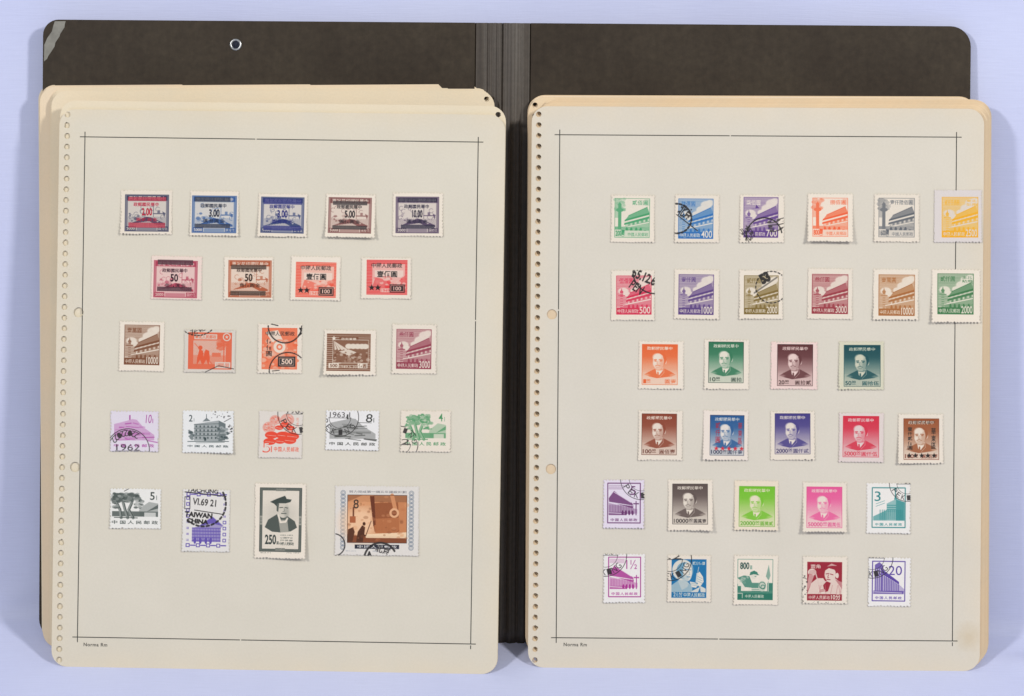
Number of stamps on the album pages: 54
